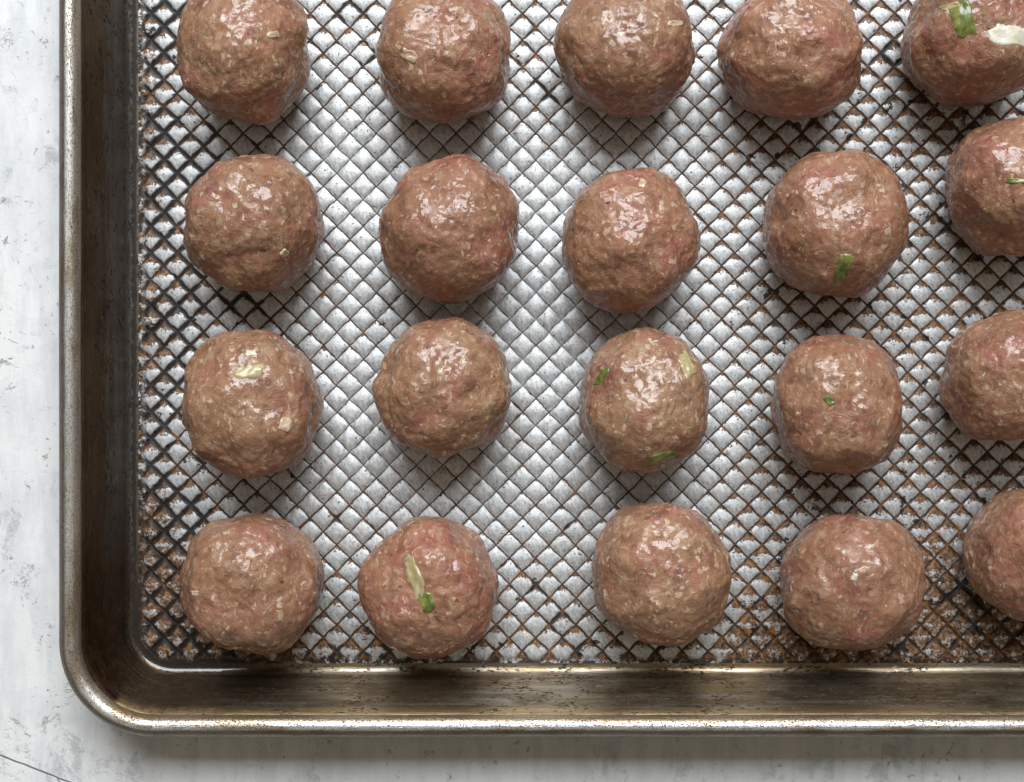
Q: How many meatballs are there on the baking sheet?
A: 20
